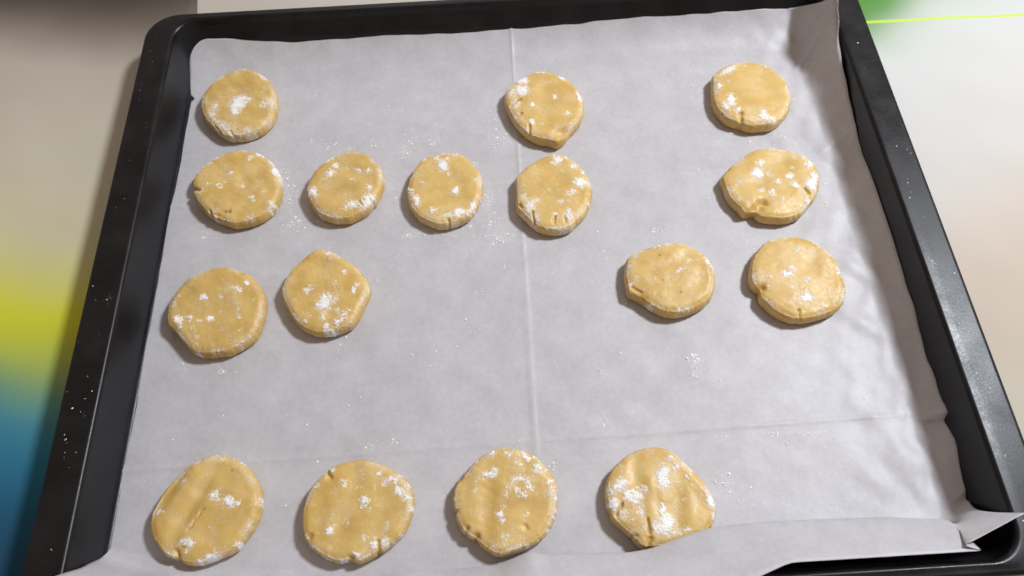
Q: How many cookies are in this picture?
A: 16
